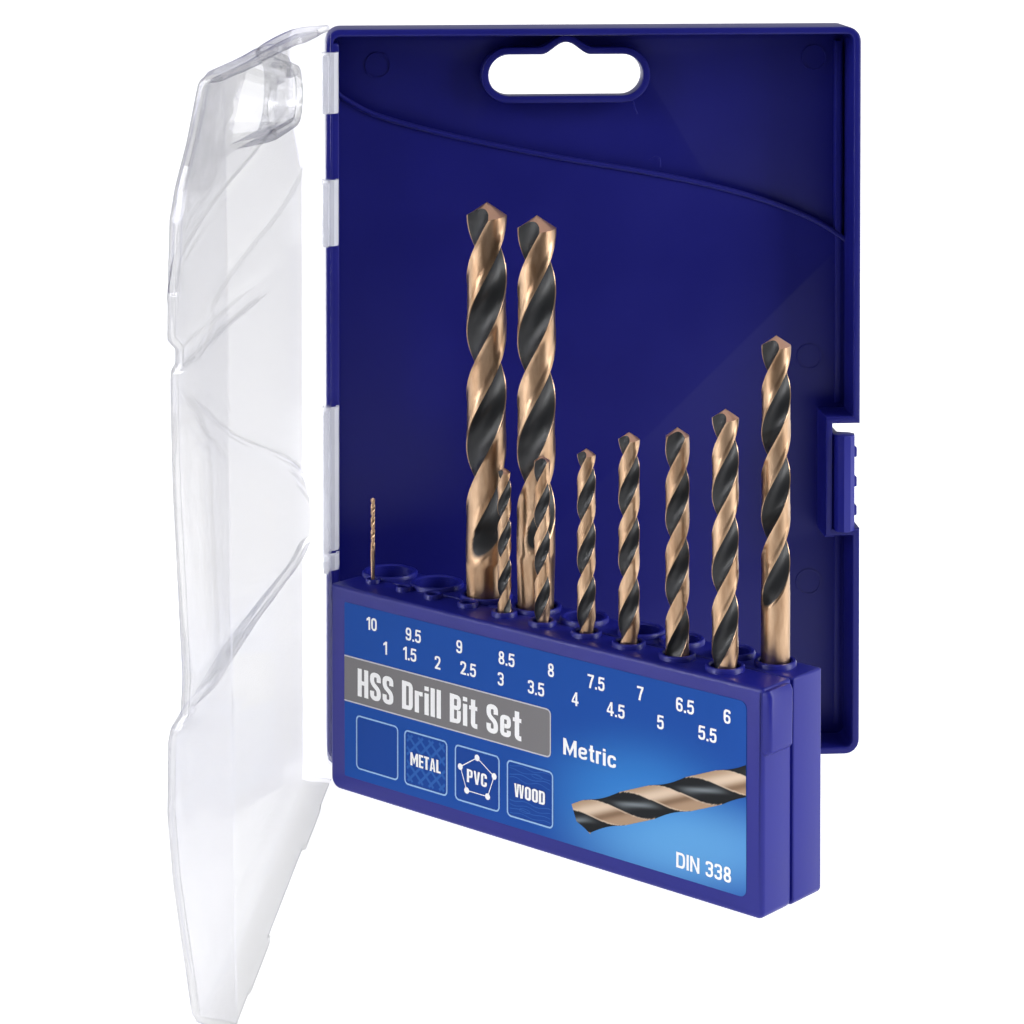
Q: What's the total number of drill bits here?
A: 10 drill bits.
